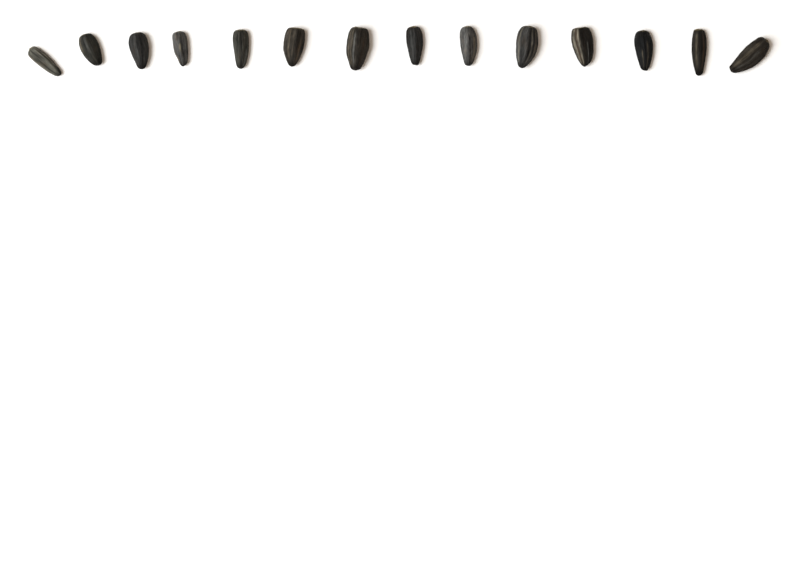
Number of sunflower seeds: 14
